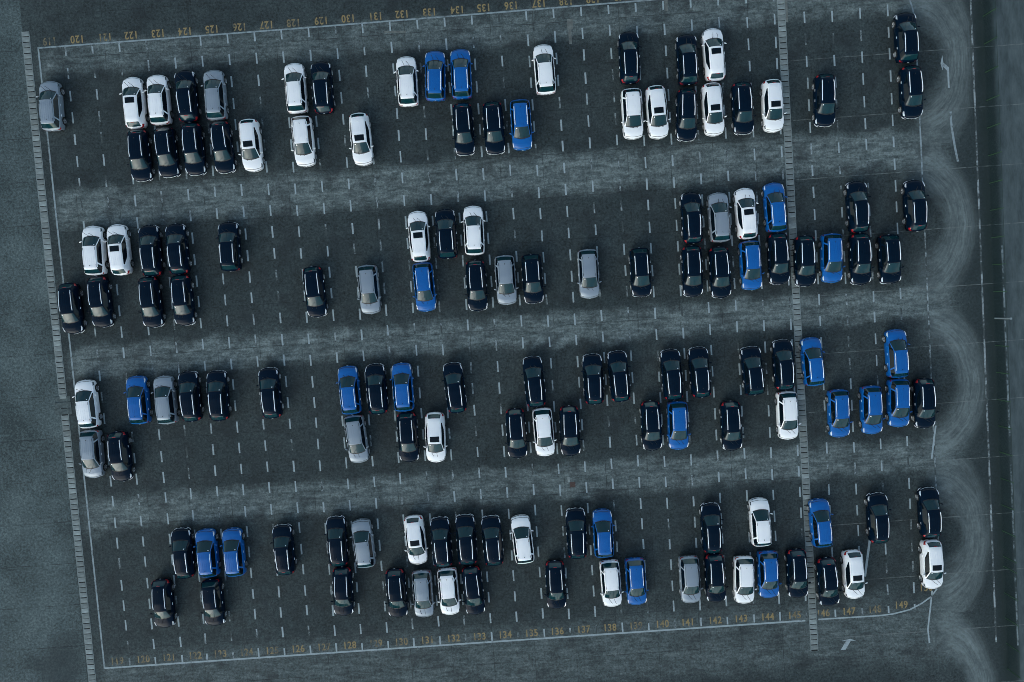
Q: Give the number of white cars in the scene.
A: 30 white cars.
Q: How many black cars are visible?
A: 74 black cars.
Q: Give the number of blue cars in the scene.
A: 22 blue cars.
